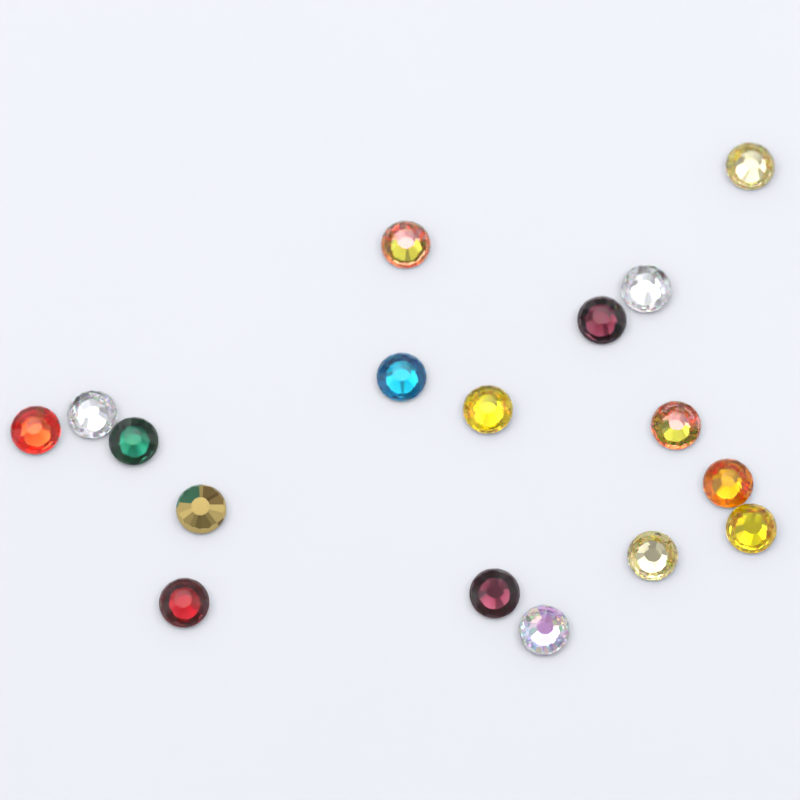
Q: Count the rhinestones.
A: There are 17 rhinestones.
